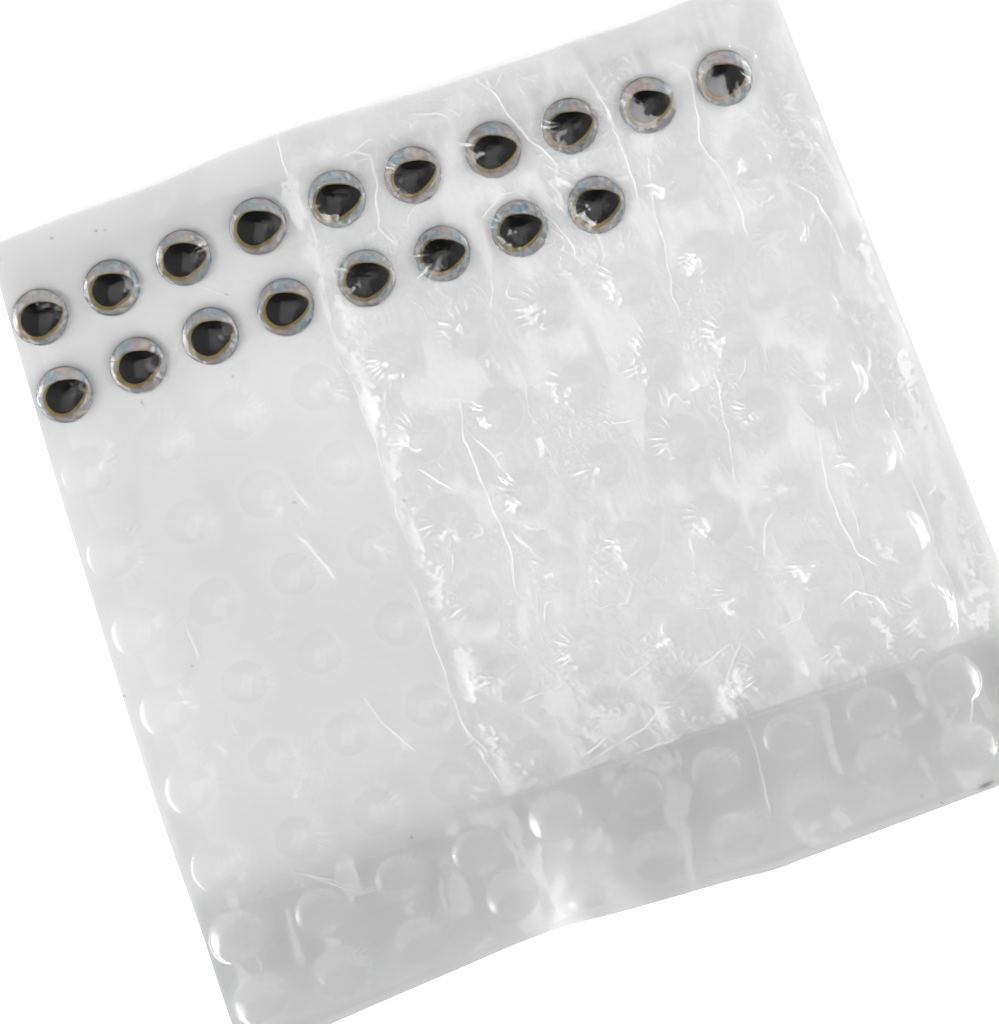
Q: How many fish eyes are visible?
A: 18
